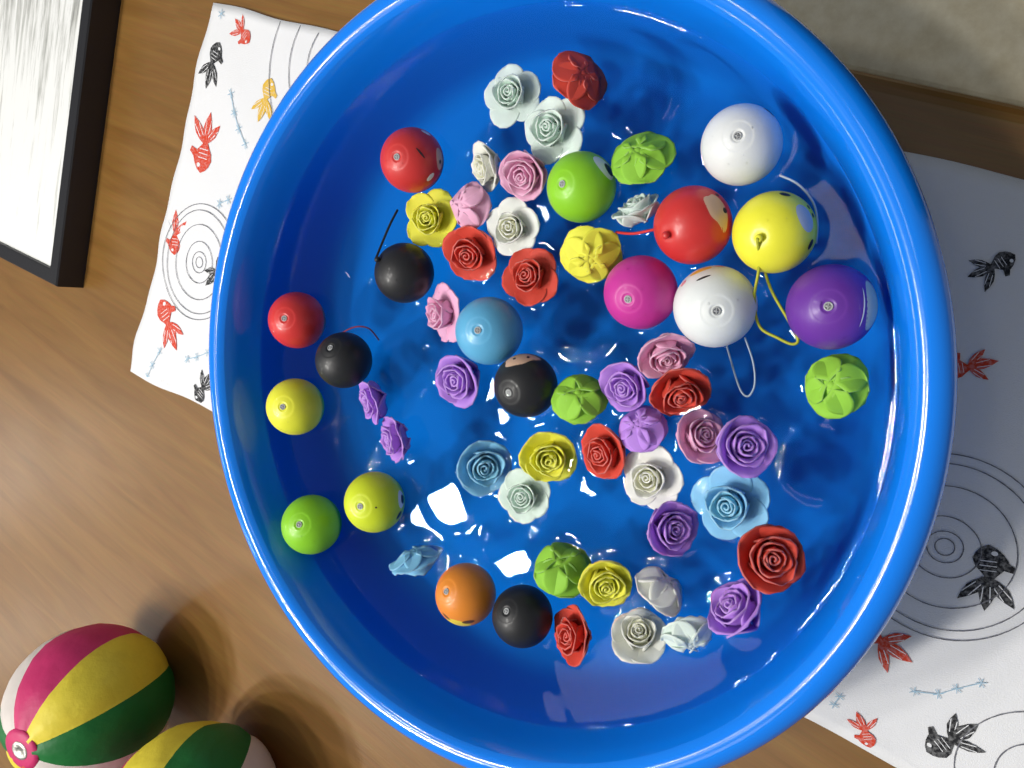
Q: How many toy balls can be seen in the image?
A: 18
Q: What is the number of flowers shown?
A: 41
